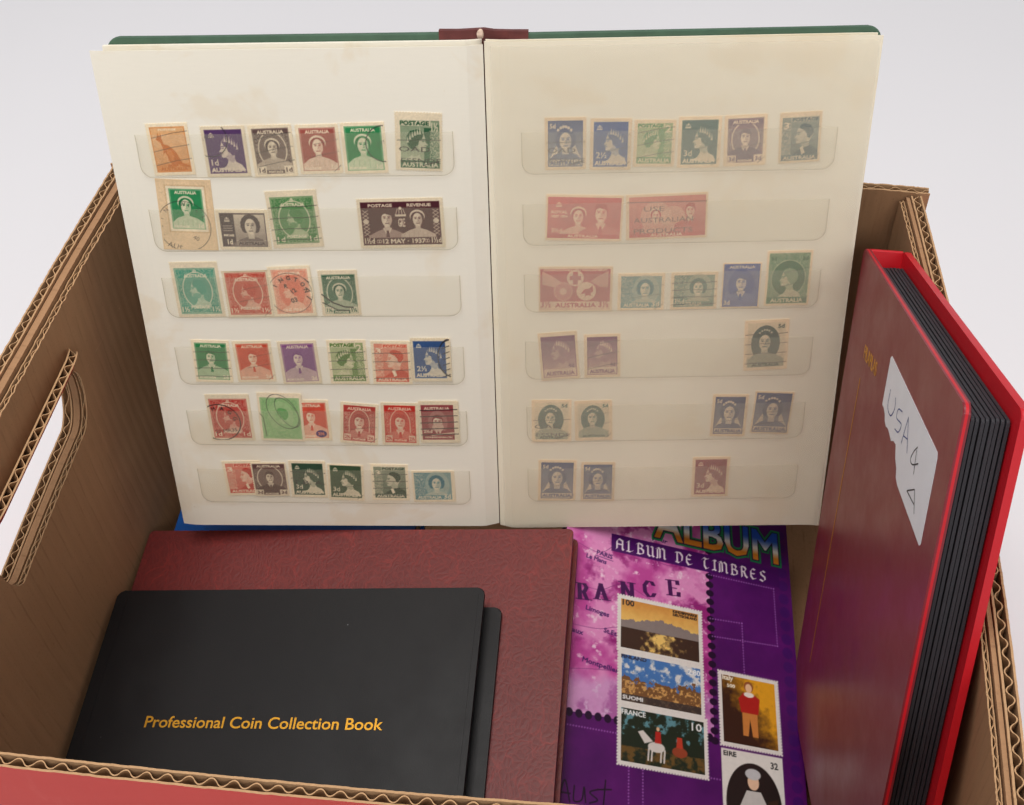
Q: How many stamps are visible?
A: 55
